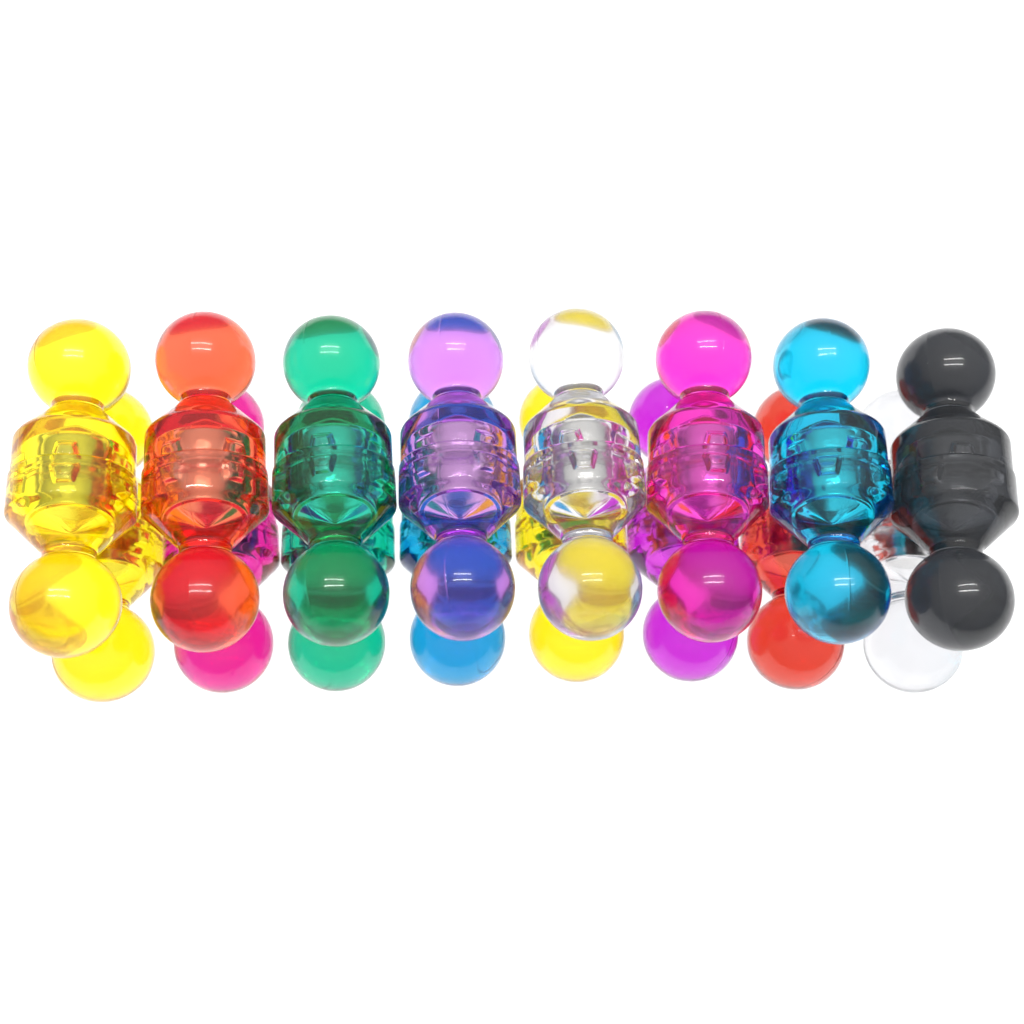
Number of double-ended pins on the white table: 16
